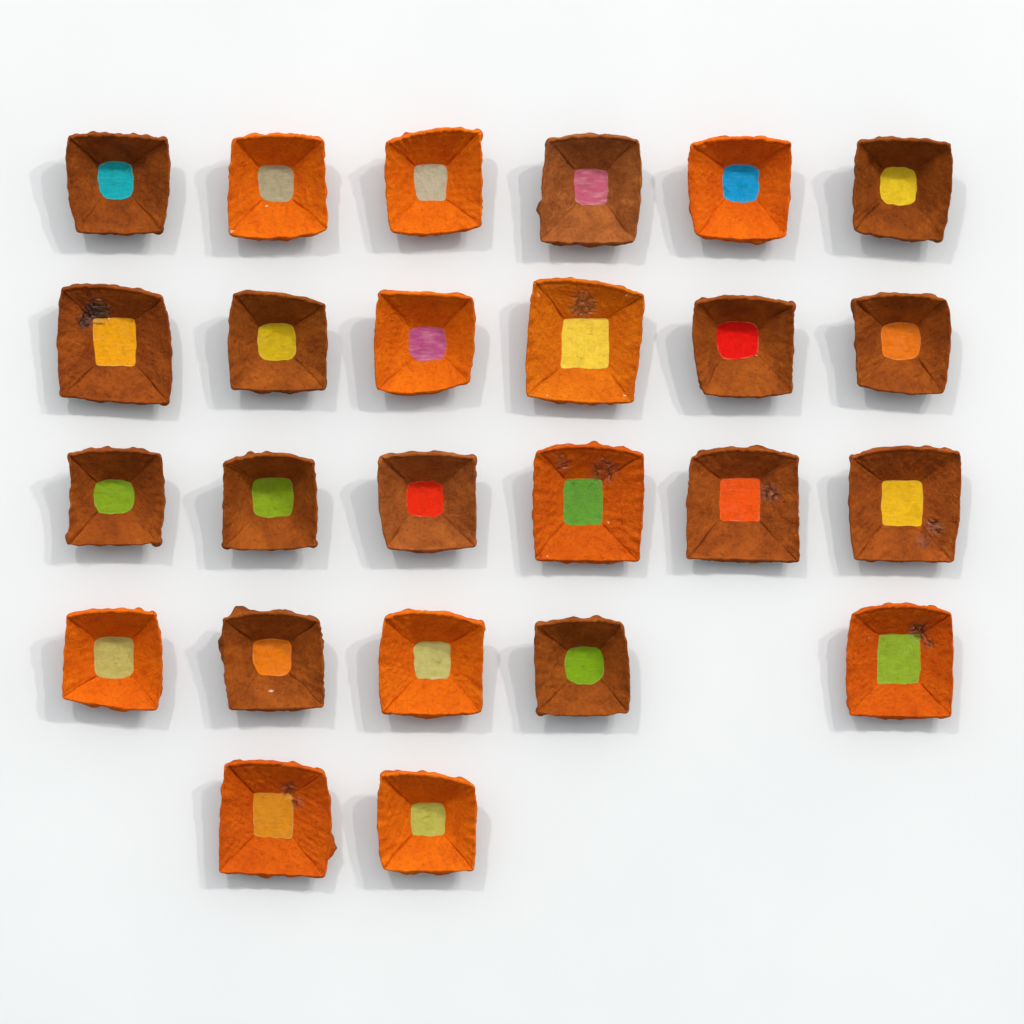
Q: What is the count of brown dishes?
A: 14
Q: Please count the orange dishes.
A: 11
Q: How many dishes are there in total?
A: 25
